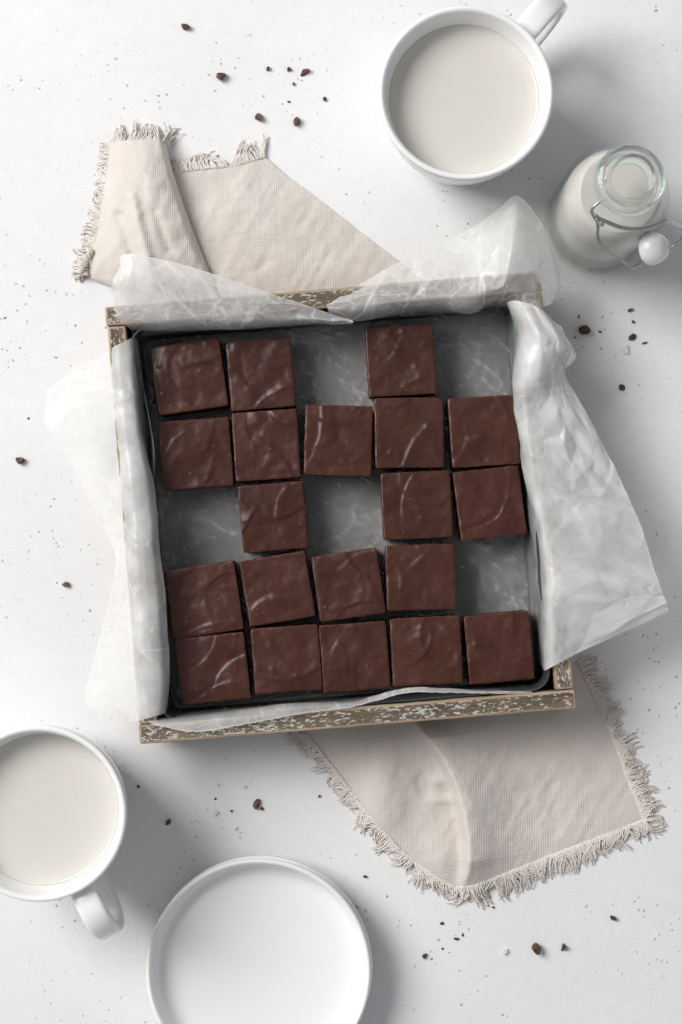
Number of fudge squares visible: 20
